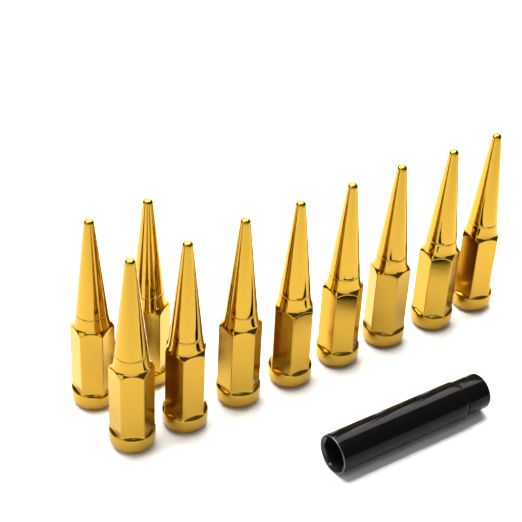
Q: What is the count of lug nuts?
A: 10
